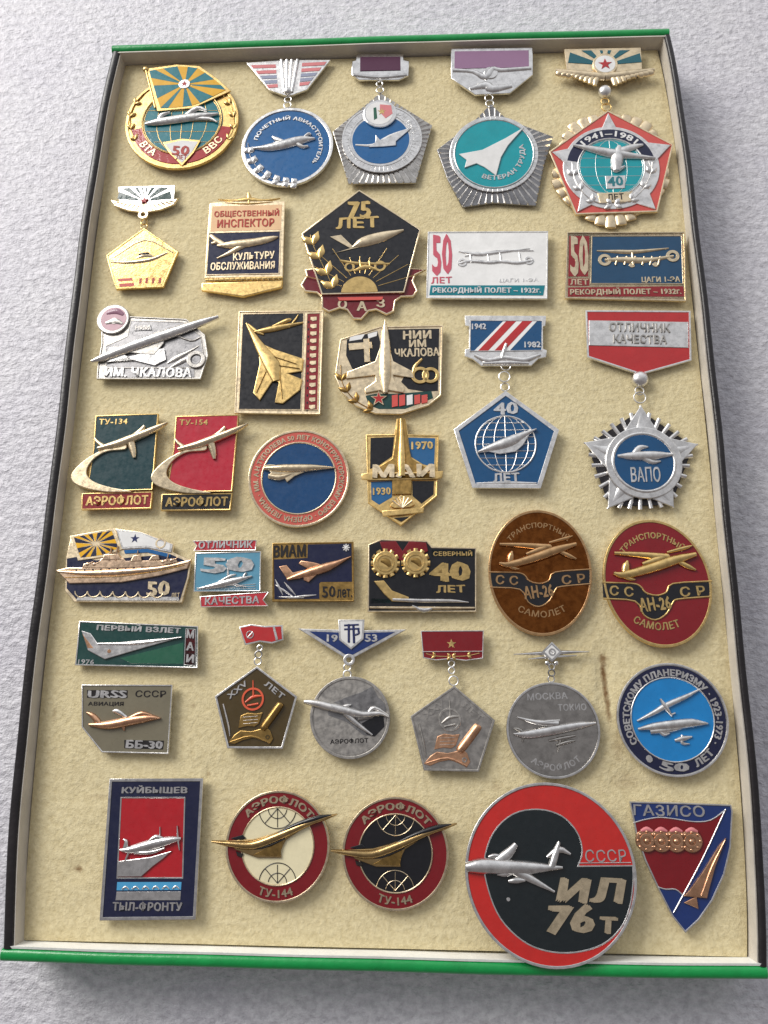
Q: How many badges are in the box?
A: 37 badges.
